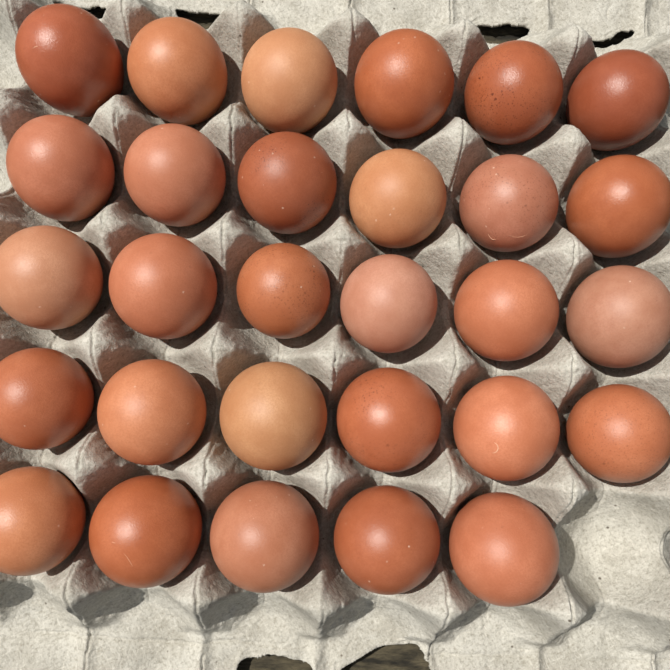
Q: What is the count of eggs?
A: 29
